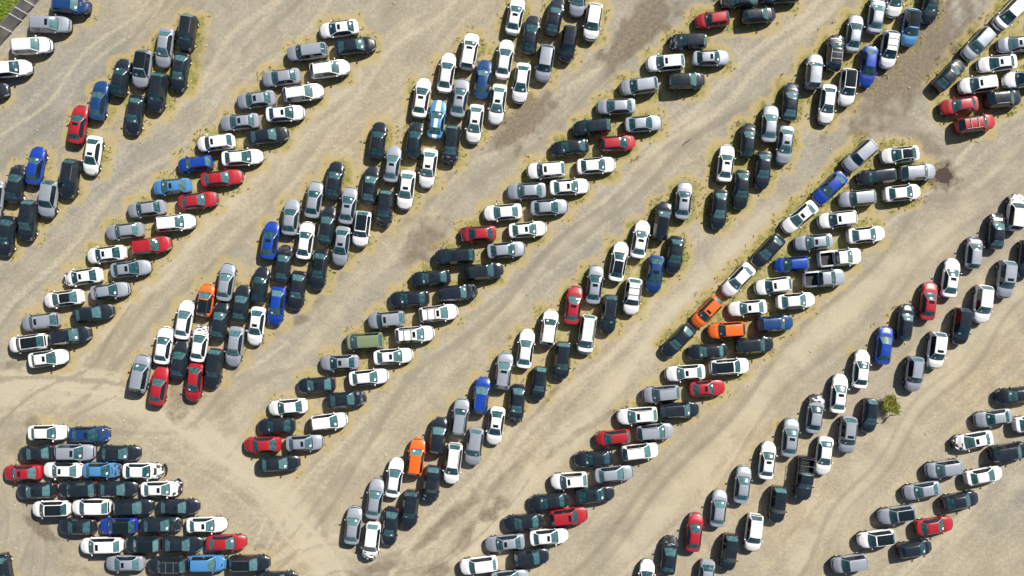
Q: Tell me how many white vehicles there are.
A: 102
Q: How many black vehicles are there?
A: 106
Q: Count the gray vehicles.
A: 75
